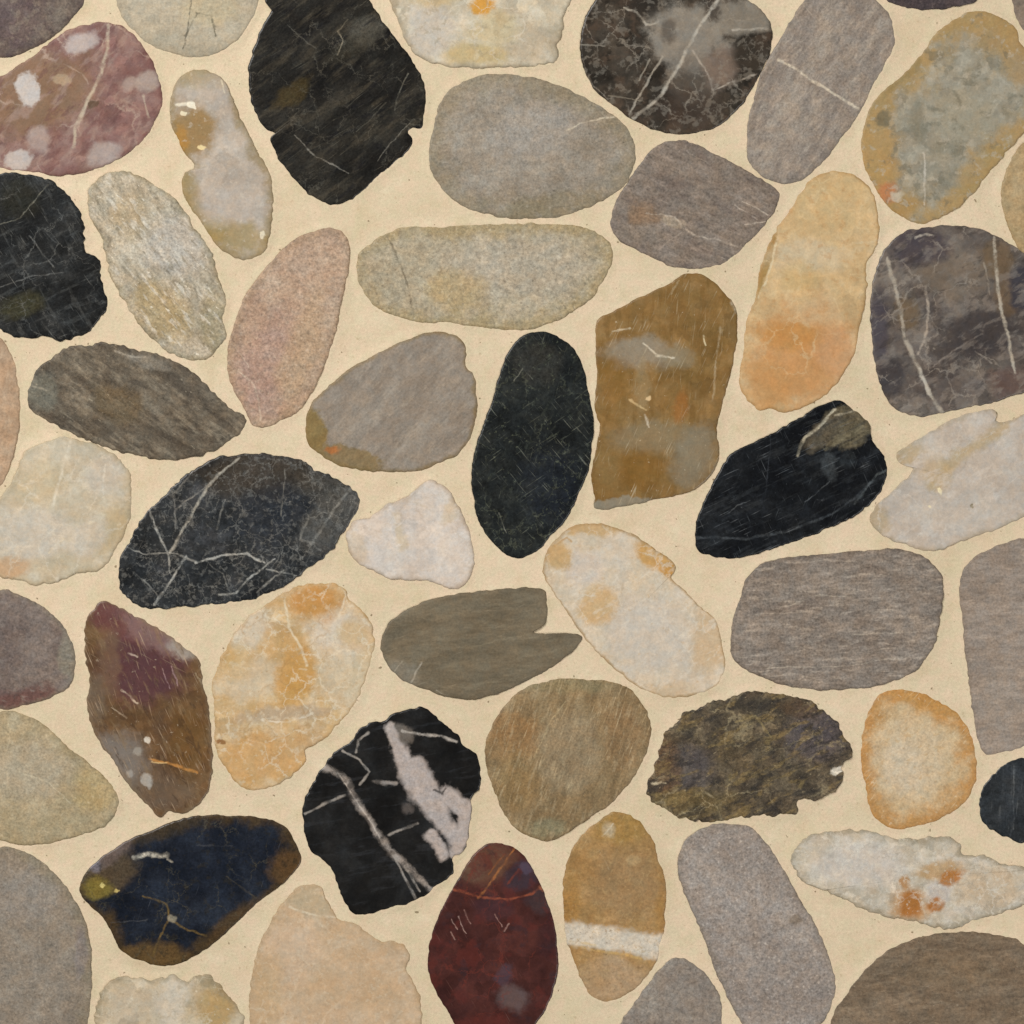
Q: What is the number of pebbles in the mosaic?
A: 53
